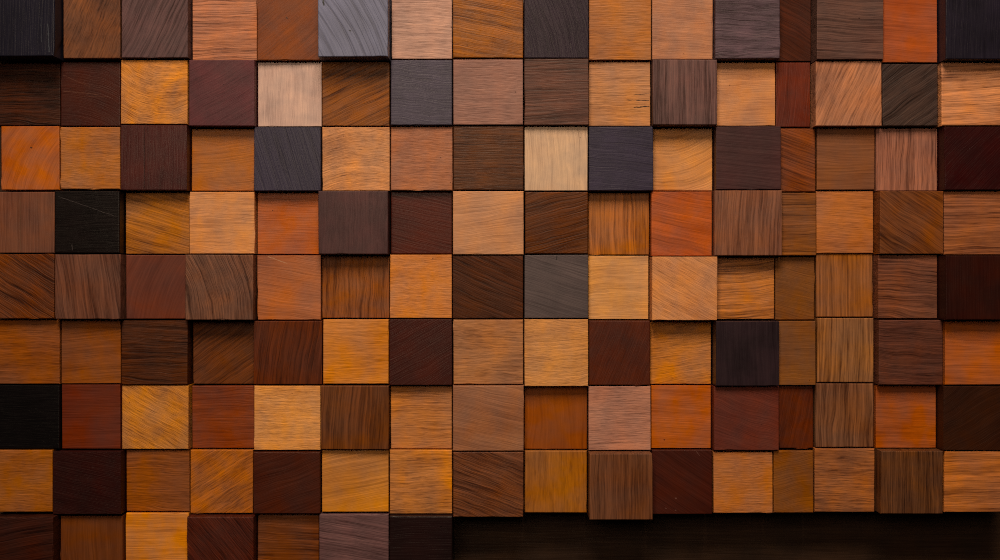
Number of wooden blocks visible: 135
